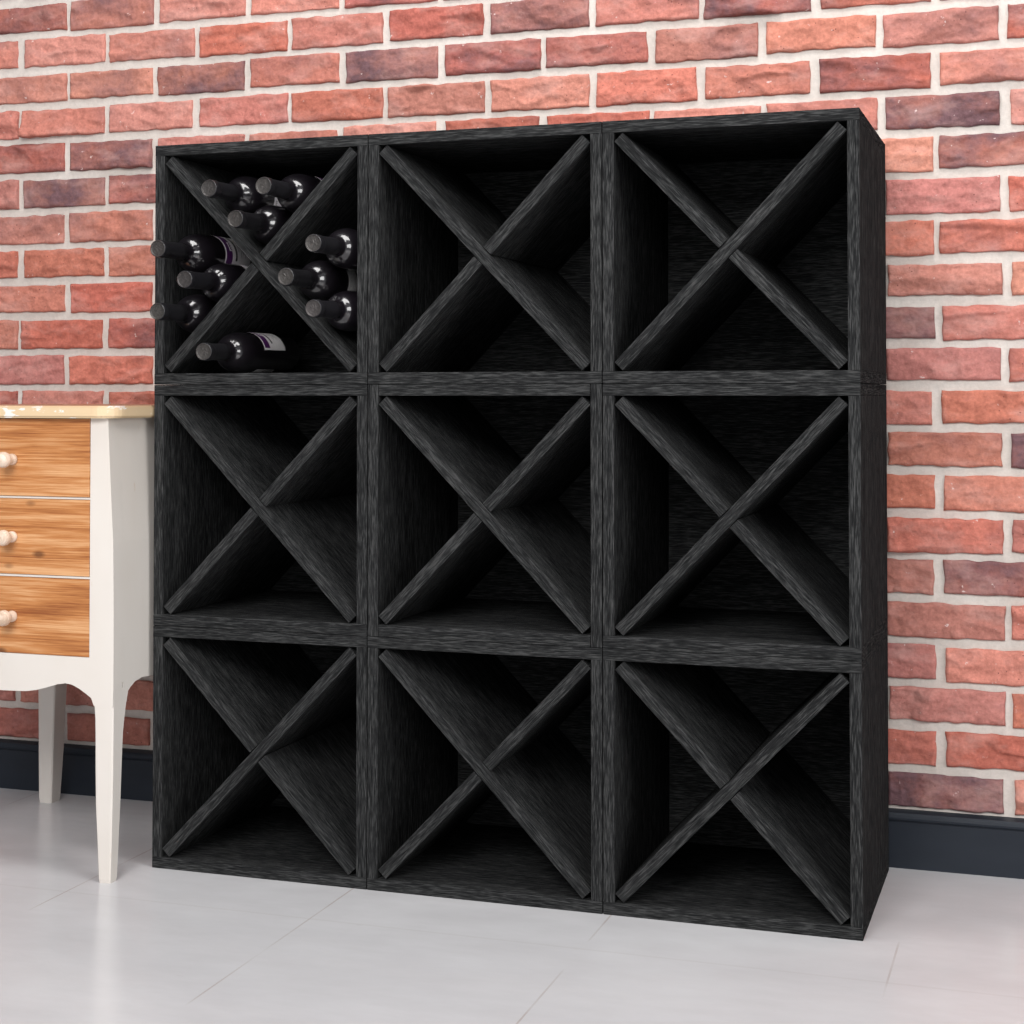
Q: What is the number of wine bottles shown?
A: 10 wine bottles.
